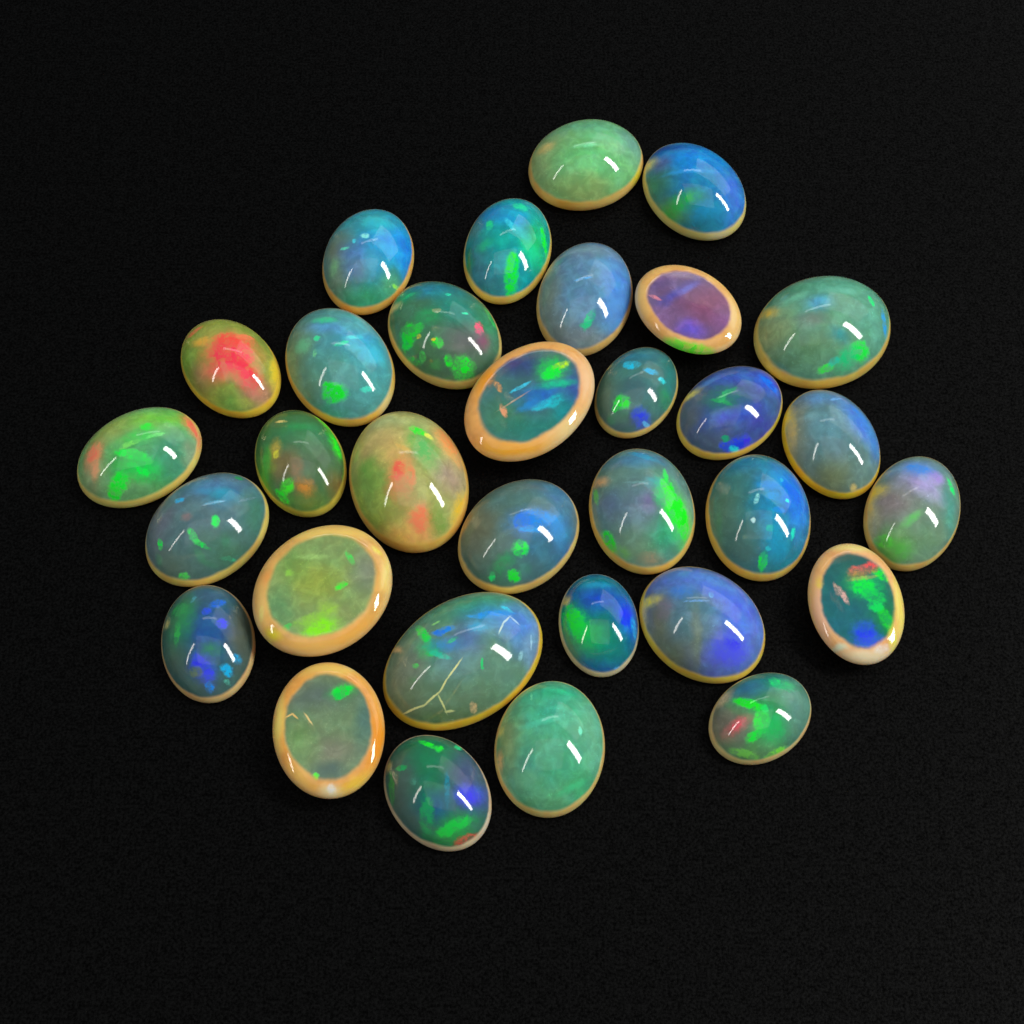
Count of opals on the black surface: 32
